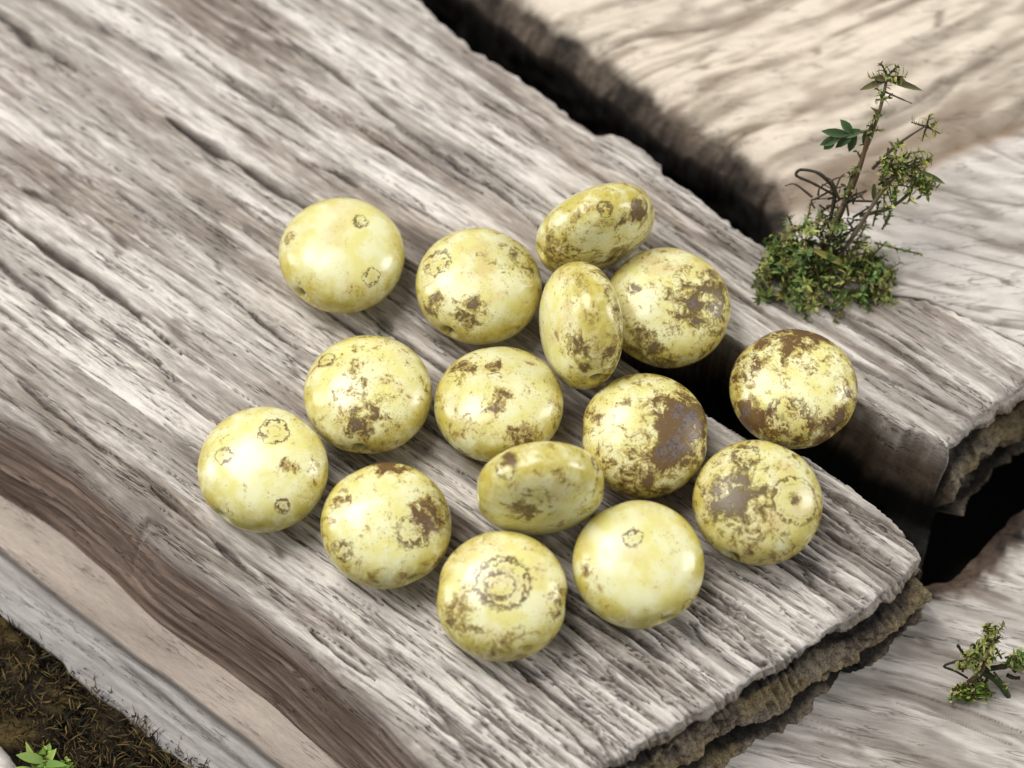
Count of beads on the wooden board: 15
